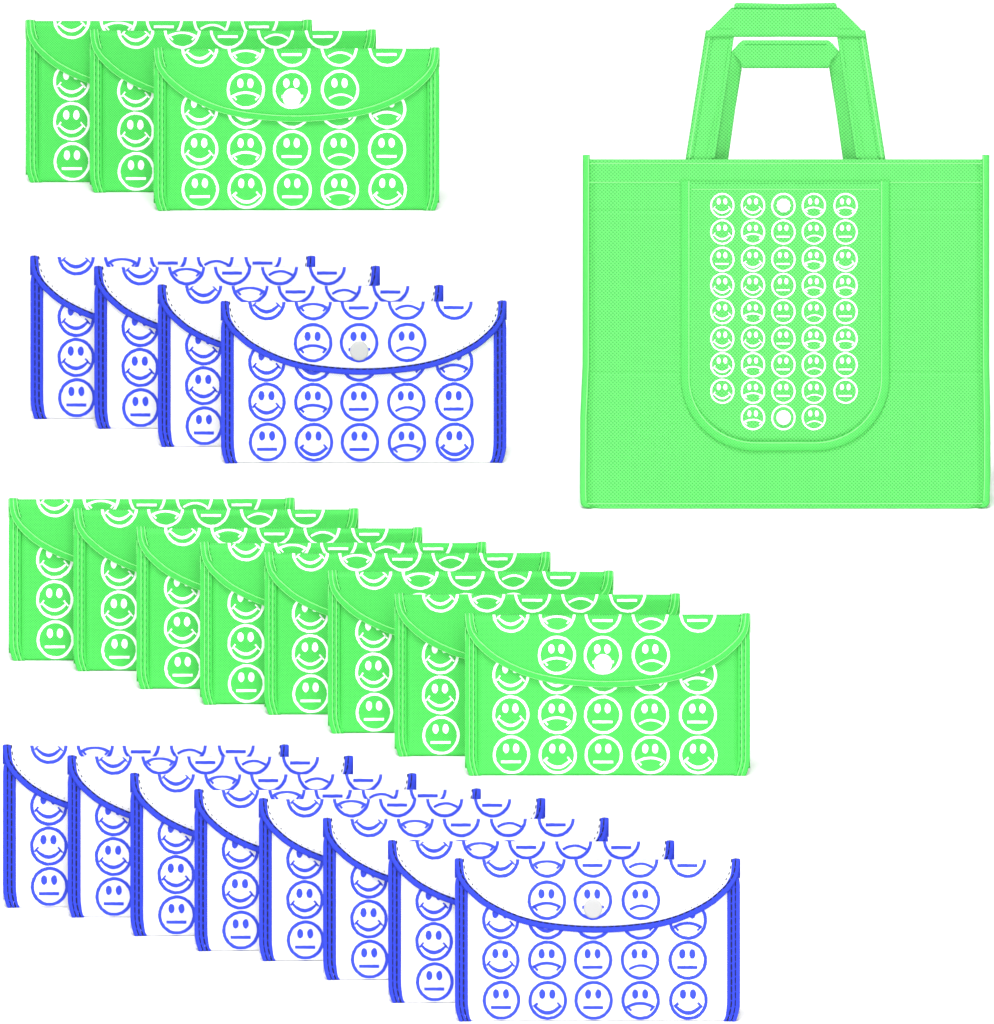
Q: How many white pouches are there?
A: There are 12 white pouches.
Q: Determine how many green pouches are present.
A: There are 11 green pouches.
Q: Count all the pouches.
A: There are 23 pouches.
